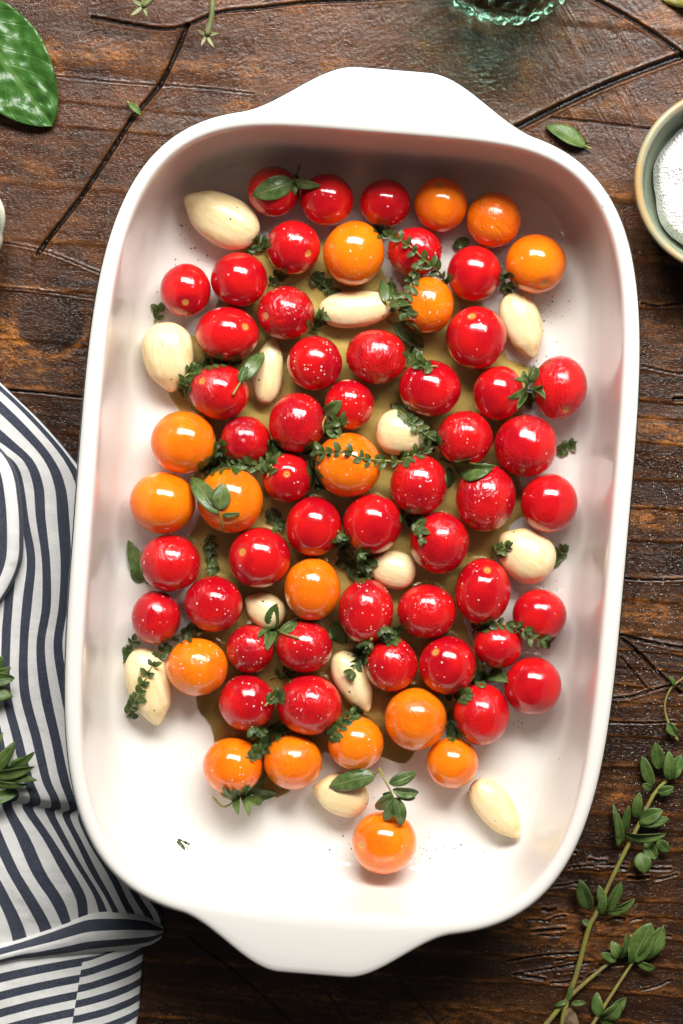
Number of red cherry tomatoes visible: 46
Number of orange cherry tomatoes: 17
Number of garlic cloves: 13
